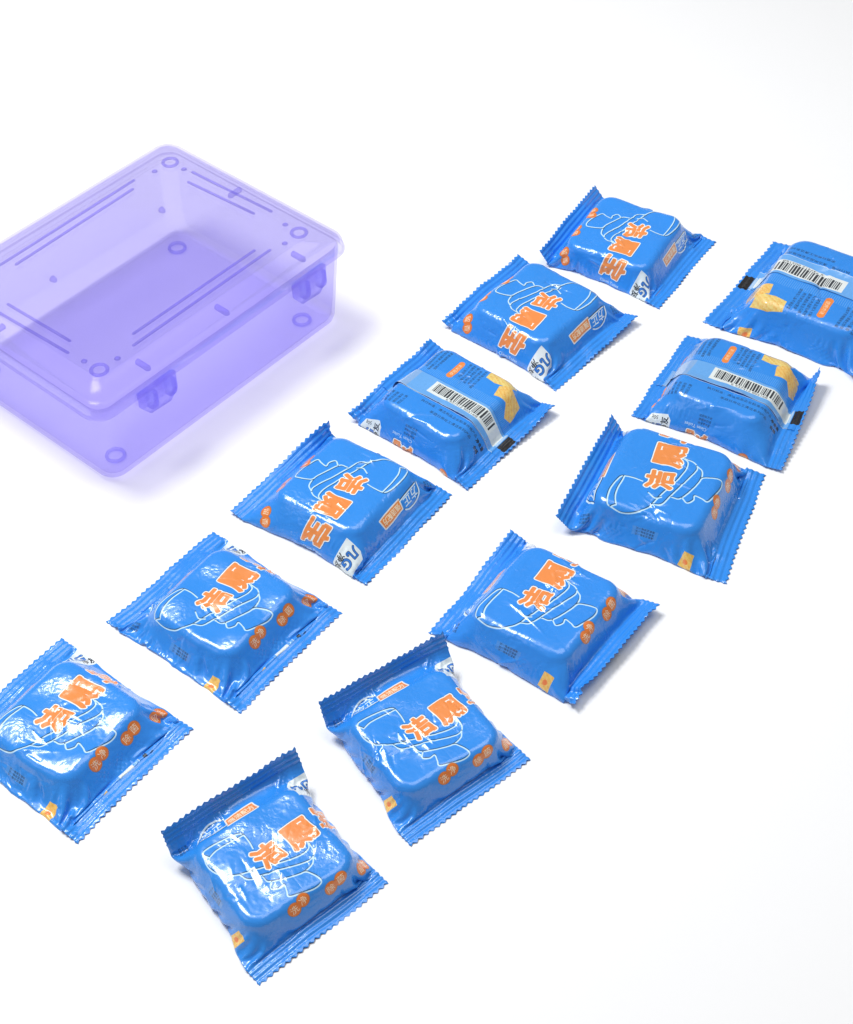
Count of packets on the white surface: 12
